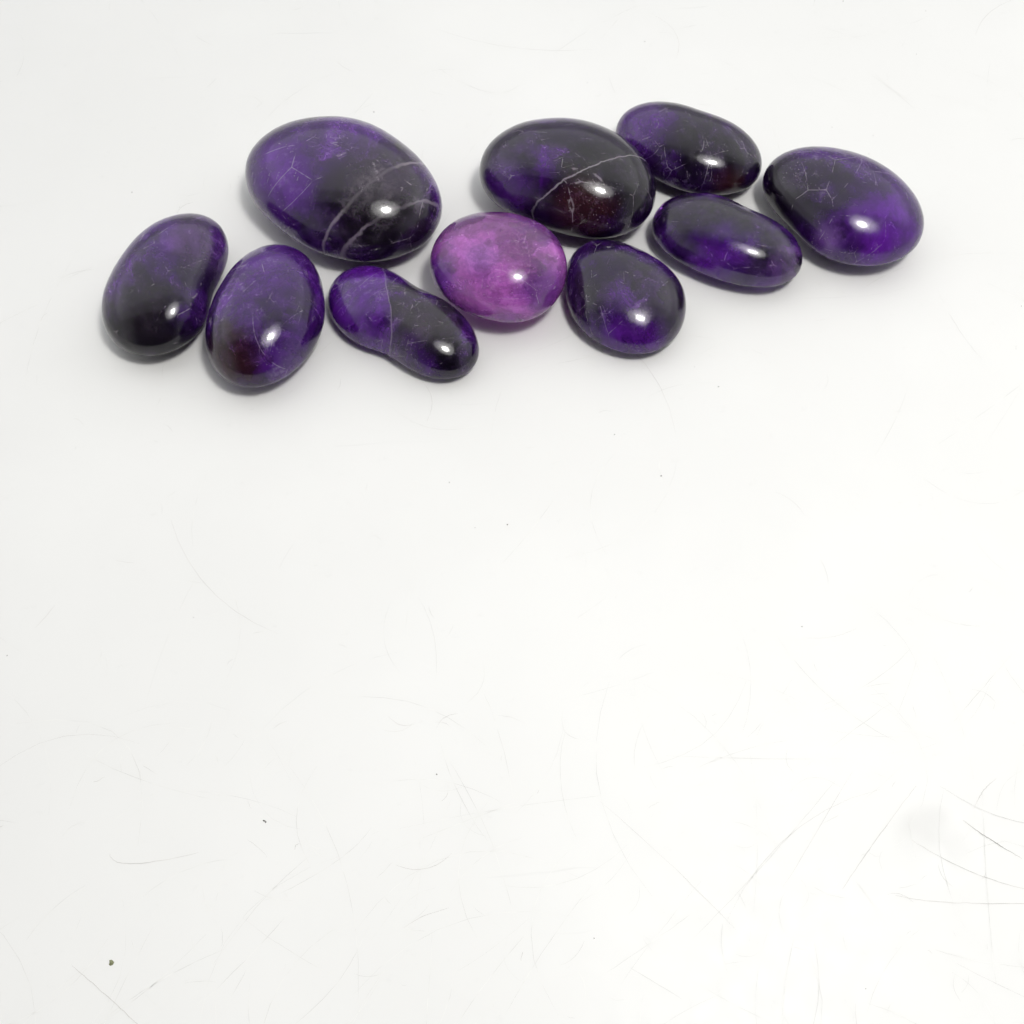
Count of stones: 10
